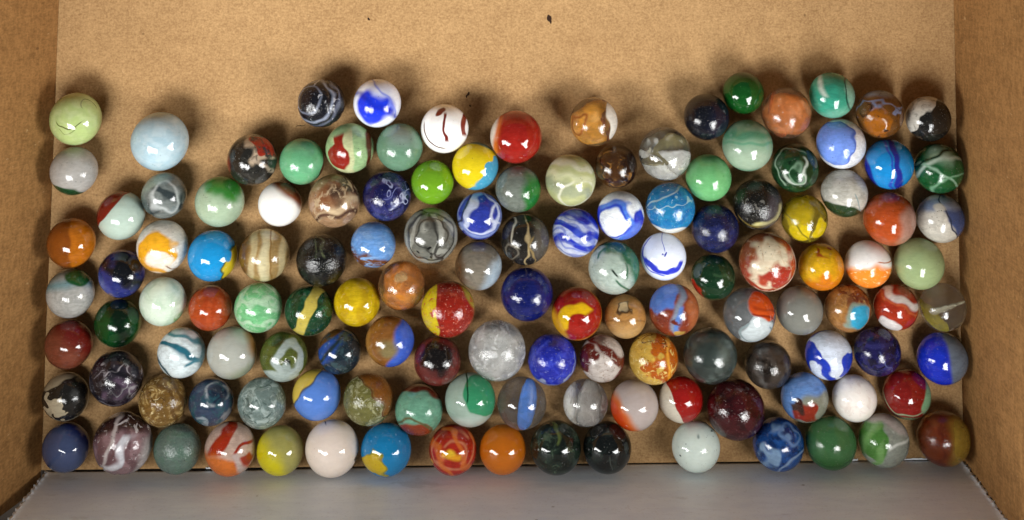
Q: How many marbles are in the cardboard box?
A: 130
